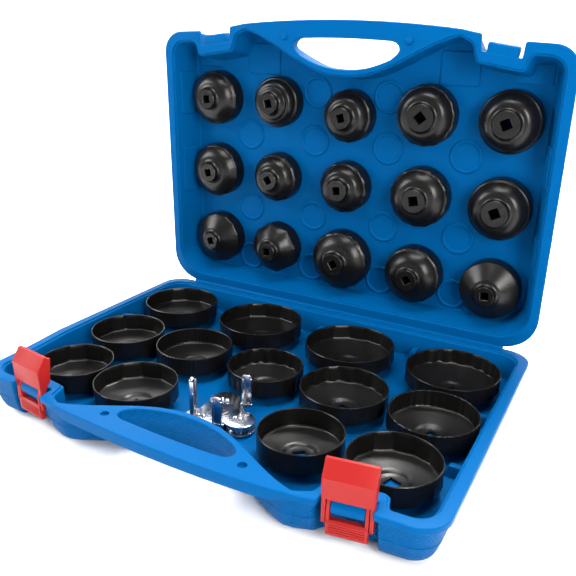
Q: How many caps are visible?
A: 28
